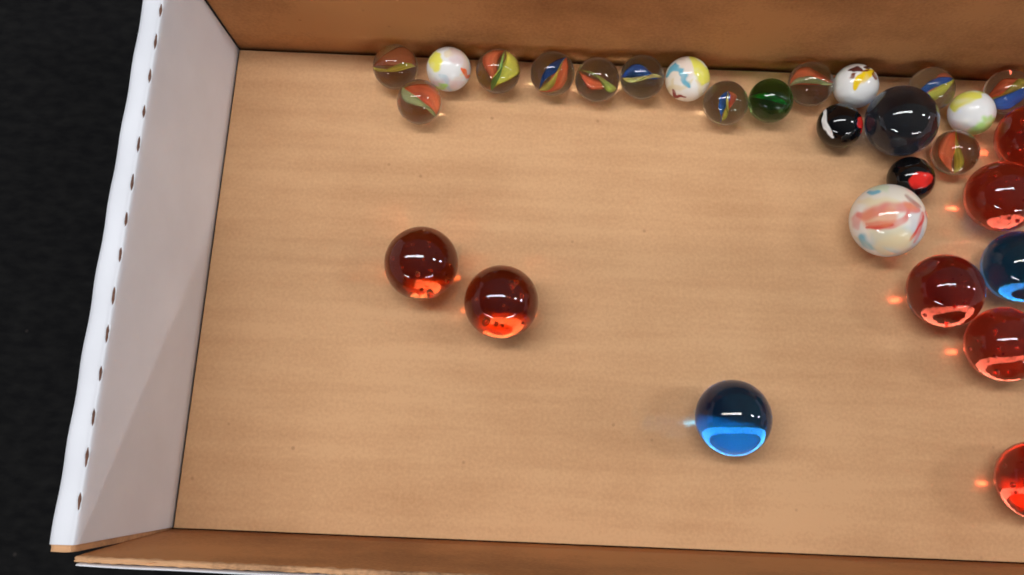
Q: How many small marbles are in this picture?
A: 18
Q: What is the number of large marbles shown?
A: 11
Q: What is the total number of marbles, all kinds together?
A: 29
